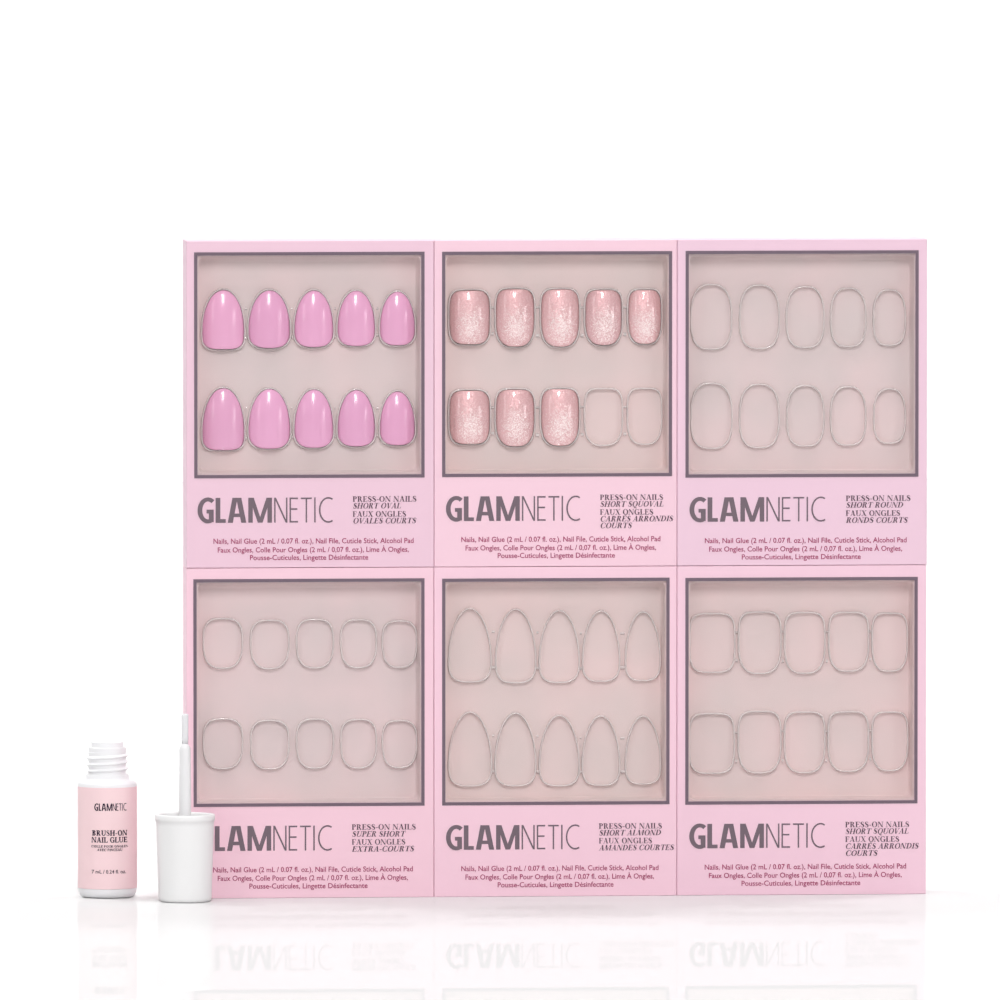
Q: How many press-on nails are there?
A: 18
